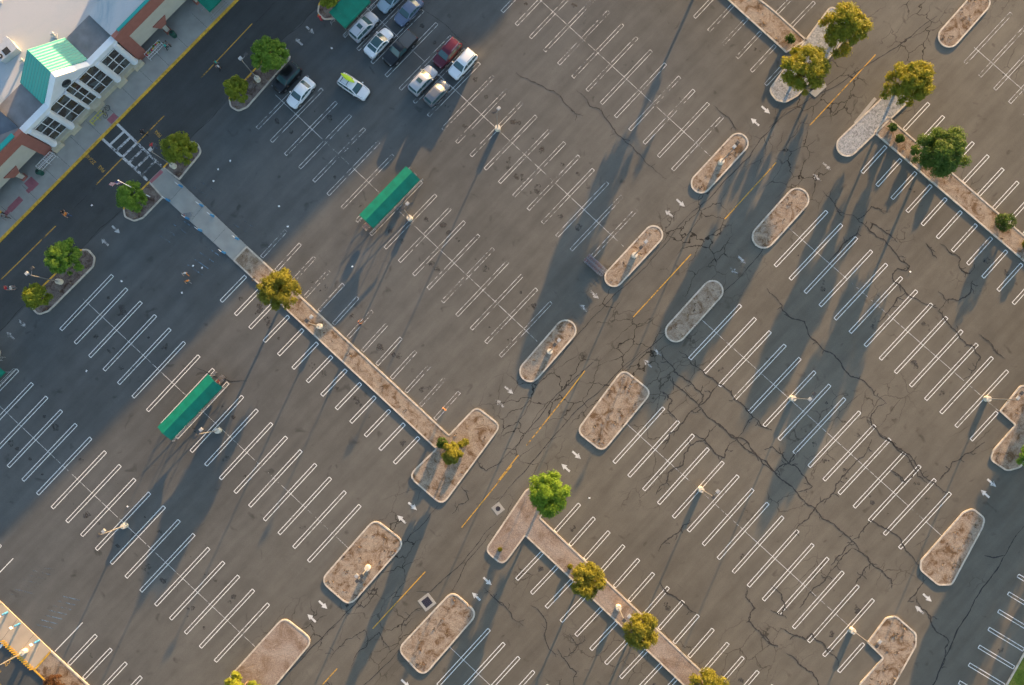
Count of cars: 12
